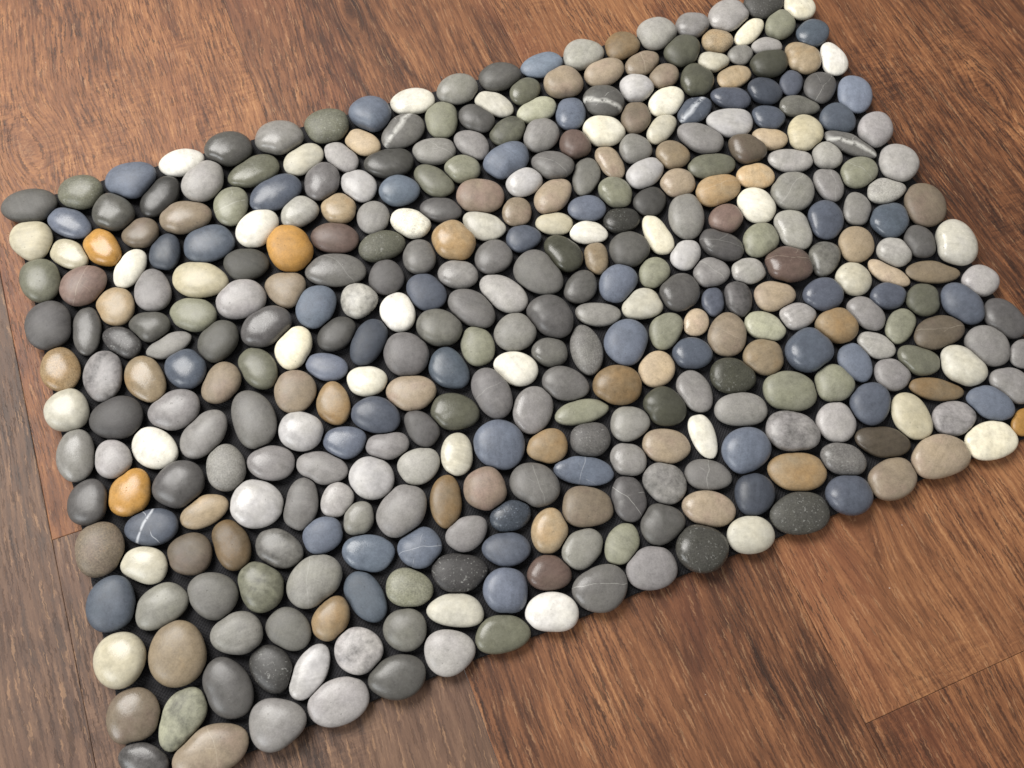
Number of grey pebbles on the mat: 191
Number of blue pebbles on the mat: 55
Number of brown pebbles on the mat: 75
